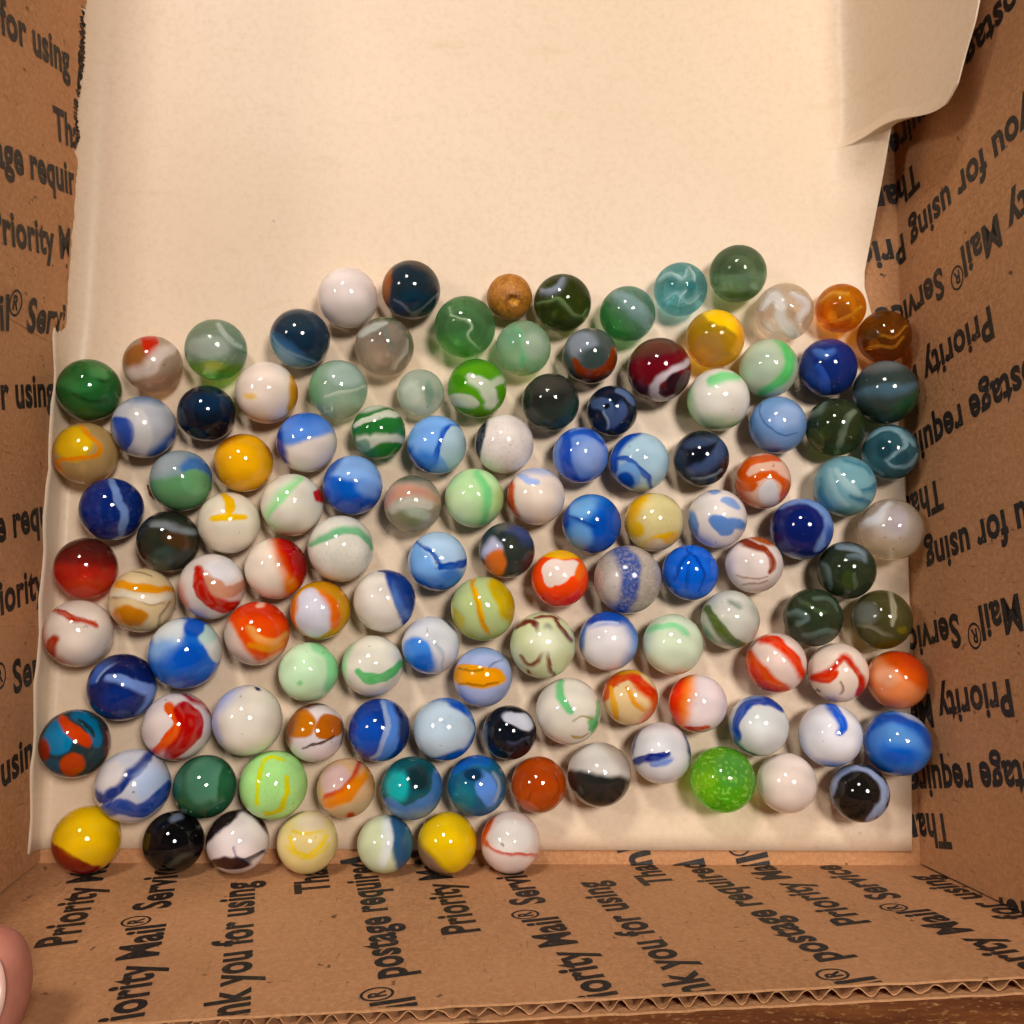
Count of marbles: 124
